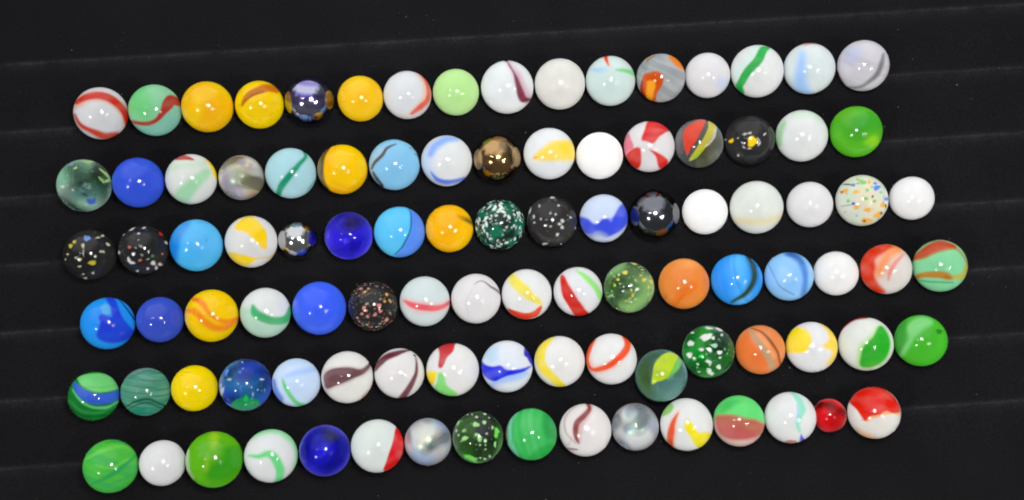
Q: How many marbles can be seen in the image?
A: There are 99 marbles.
